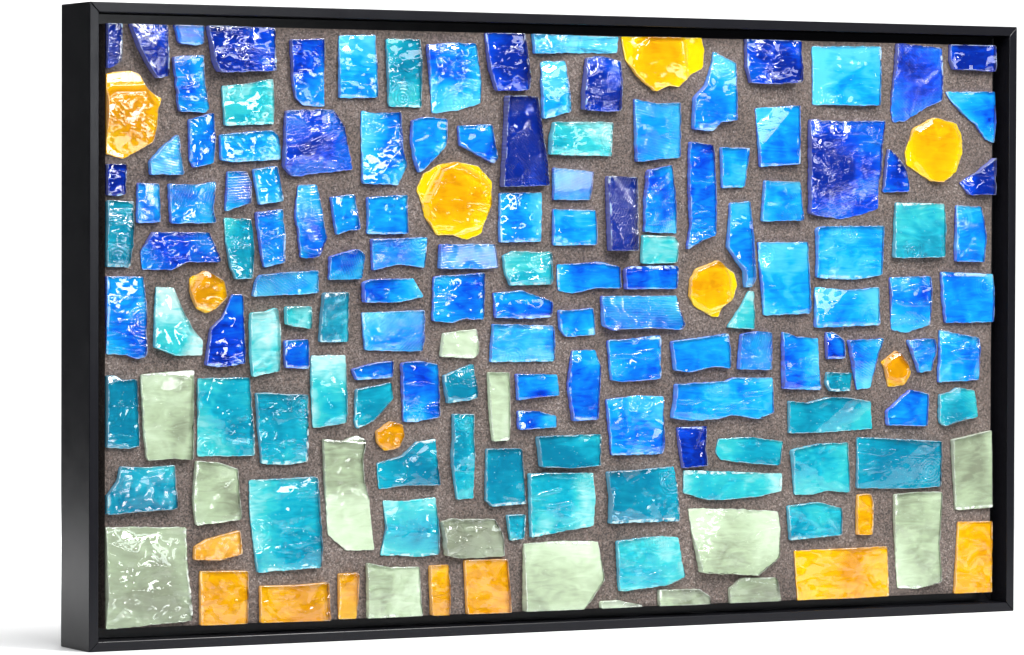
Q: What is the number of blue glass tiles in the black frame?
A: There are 89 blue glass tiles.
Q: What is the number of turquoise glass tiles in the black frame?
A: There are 38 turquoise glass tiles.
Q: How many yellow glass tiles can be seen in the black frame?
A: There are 17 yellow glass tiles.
